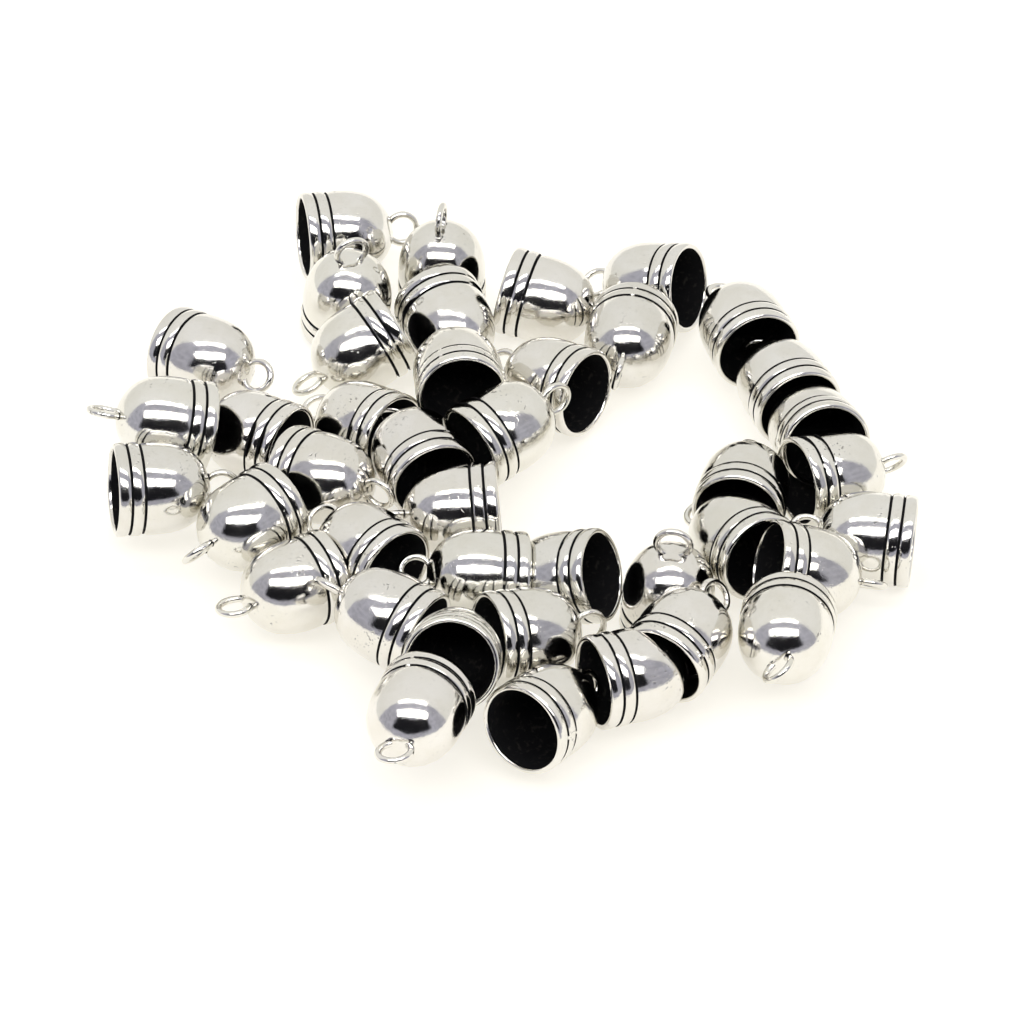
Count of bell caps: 41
